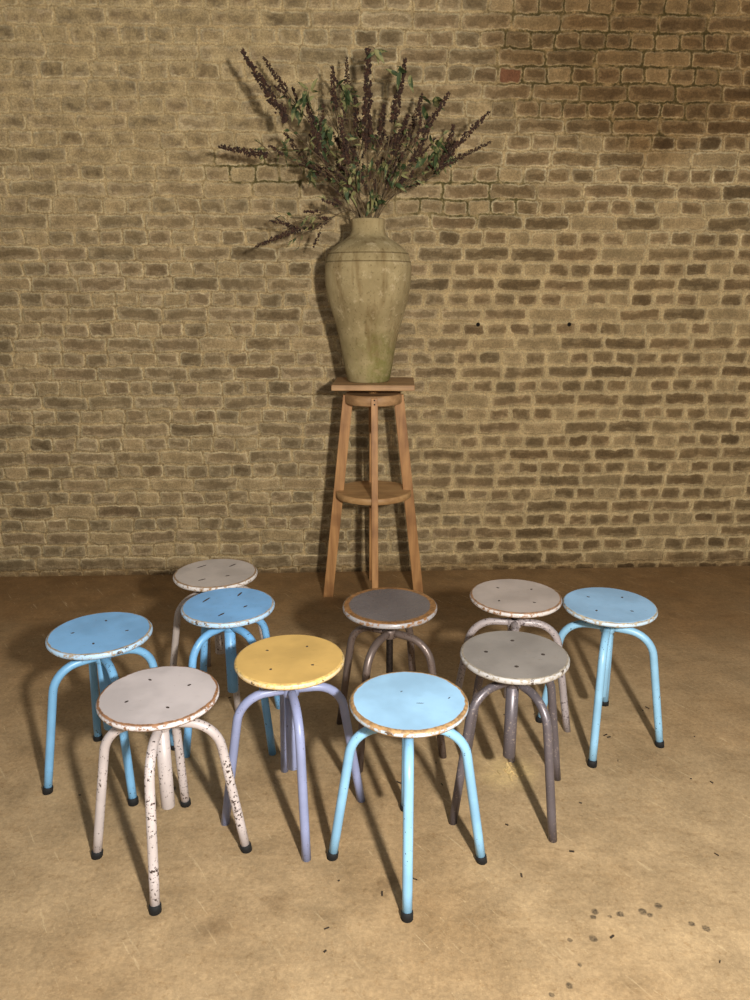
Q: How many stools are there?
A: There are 10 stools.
